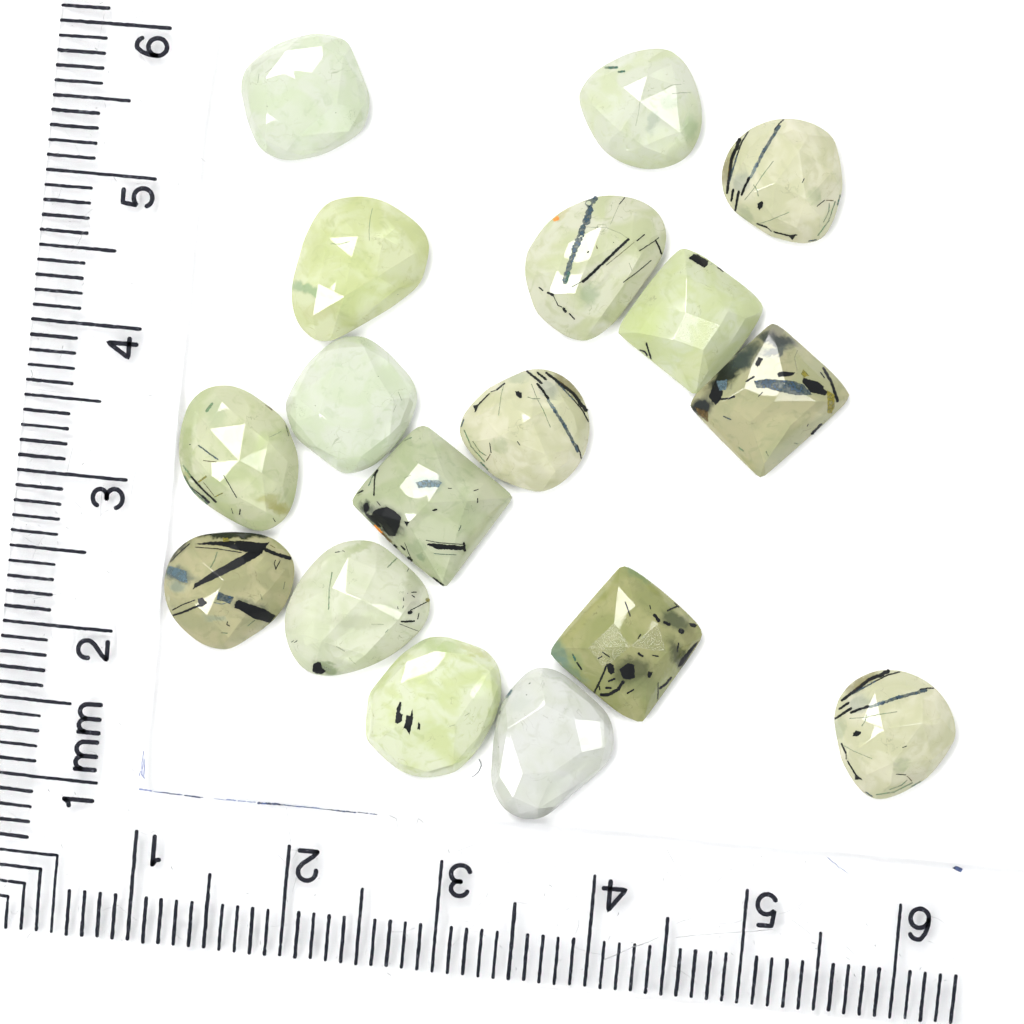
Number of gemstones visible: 17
